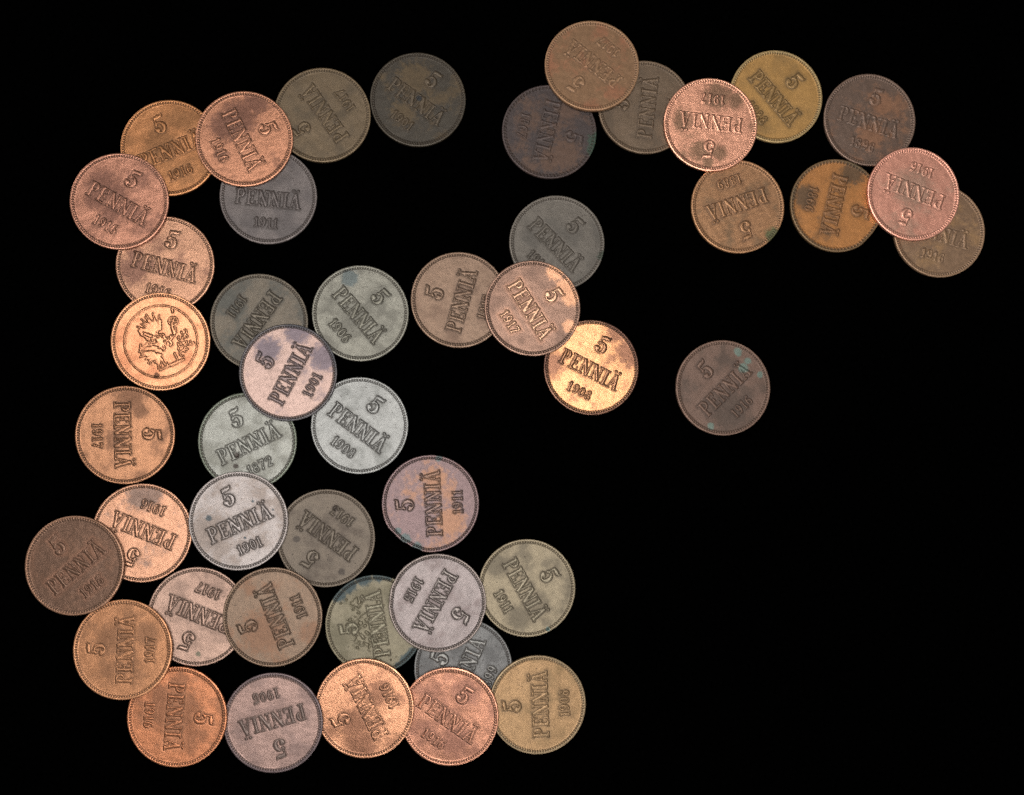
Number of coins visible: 46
